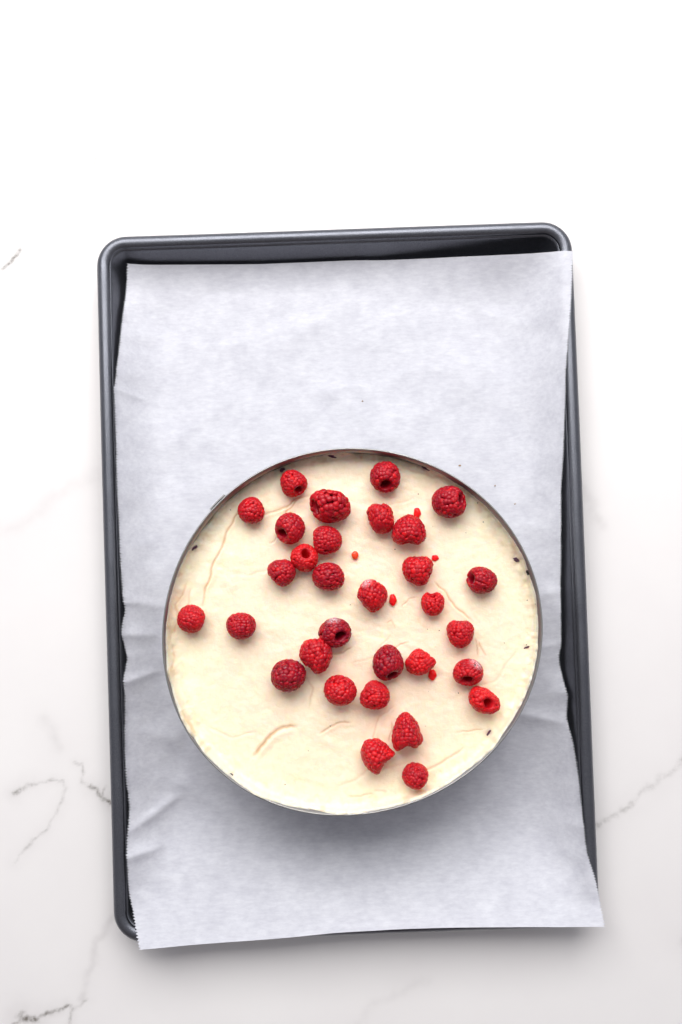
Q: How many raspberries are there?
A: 31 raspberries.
